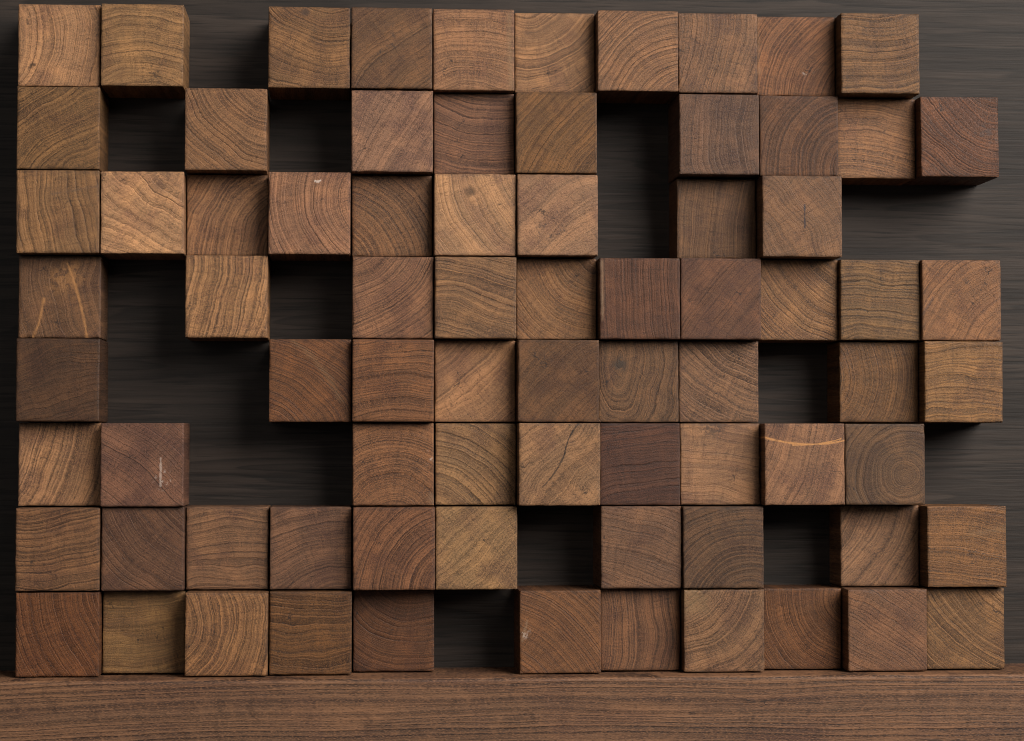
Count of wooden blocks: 77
